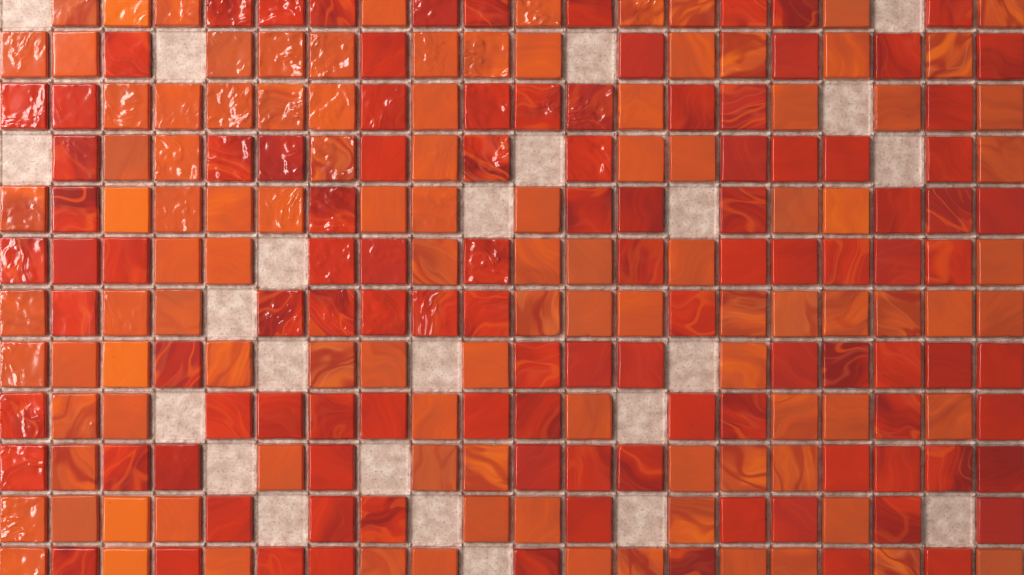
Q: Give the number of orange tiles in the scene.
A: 108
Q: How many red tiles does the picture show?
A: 108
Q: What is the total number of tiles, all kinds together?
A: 216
